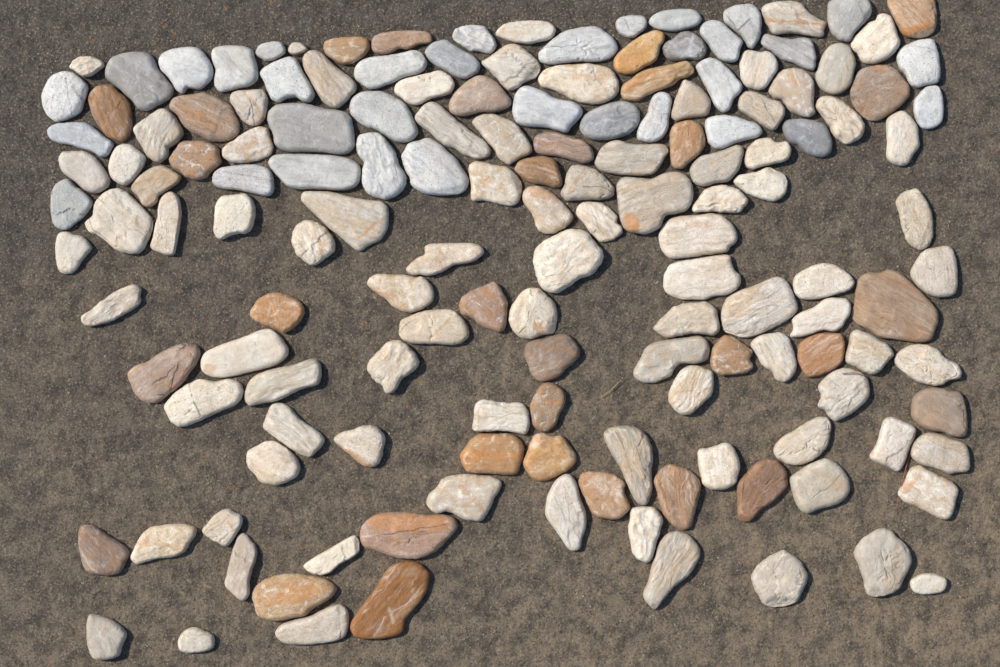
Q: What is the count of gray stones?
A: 33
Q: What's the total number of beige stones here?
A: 88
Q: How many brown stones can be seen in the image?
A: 32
